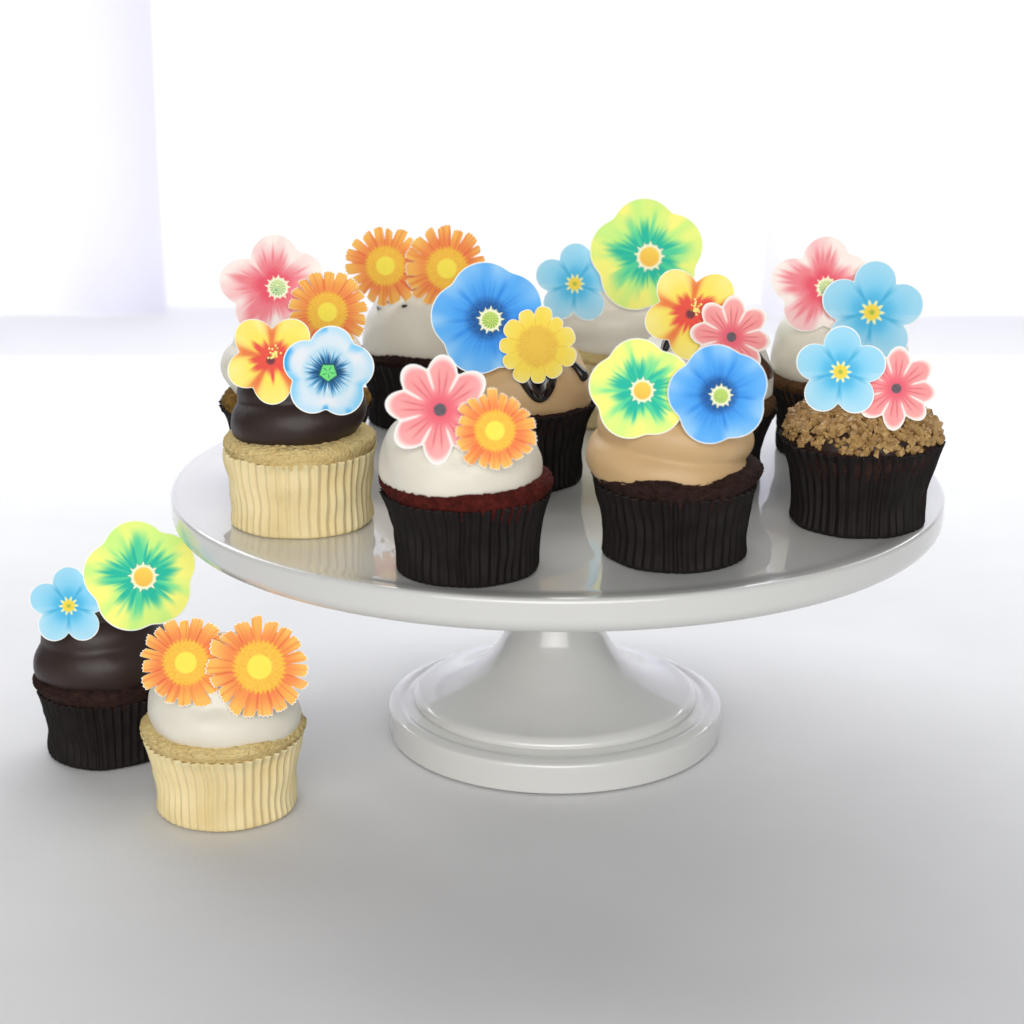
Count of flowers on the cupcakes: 24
